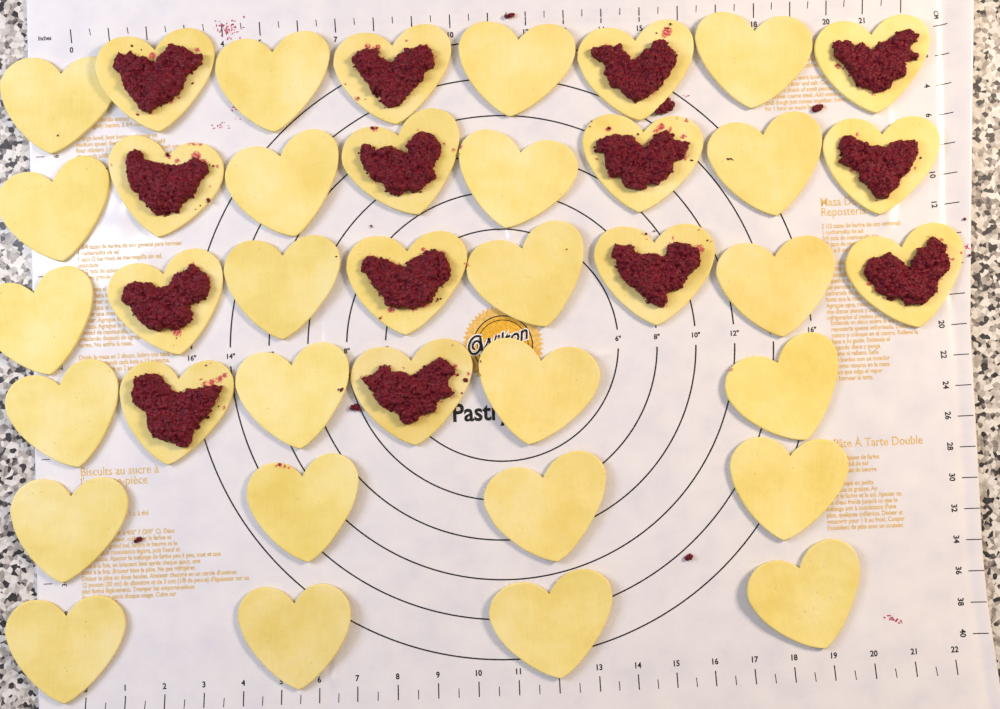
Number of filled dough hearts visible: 14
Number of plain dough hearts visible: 24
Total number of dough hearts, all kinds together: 38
